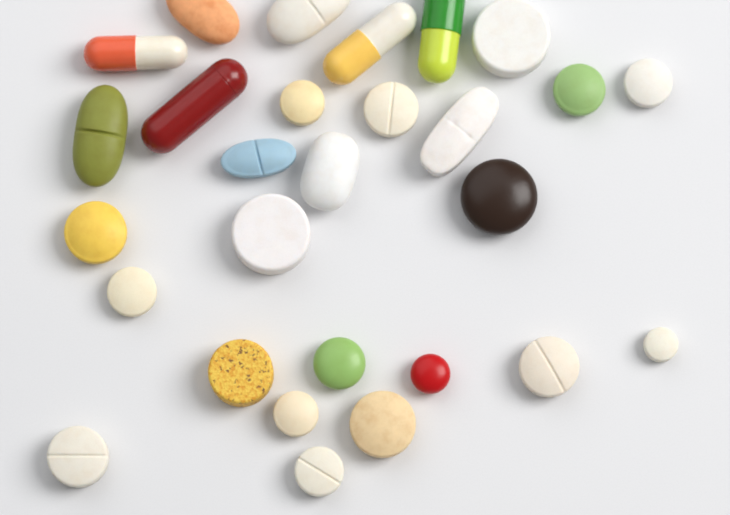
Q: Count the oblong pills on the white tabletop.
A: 10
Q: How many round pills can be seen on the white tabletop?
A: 18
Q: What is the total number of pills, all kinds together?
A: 28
